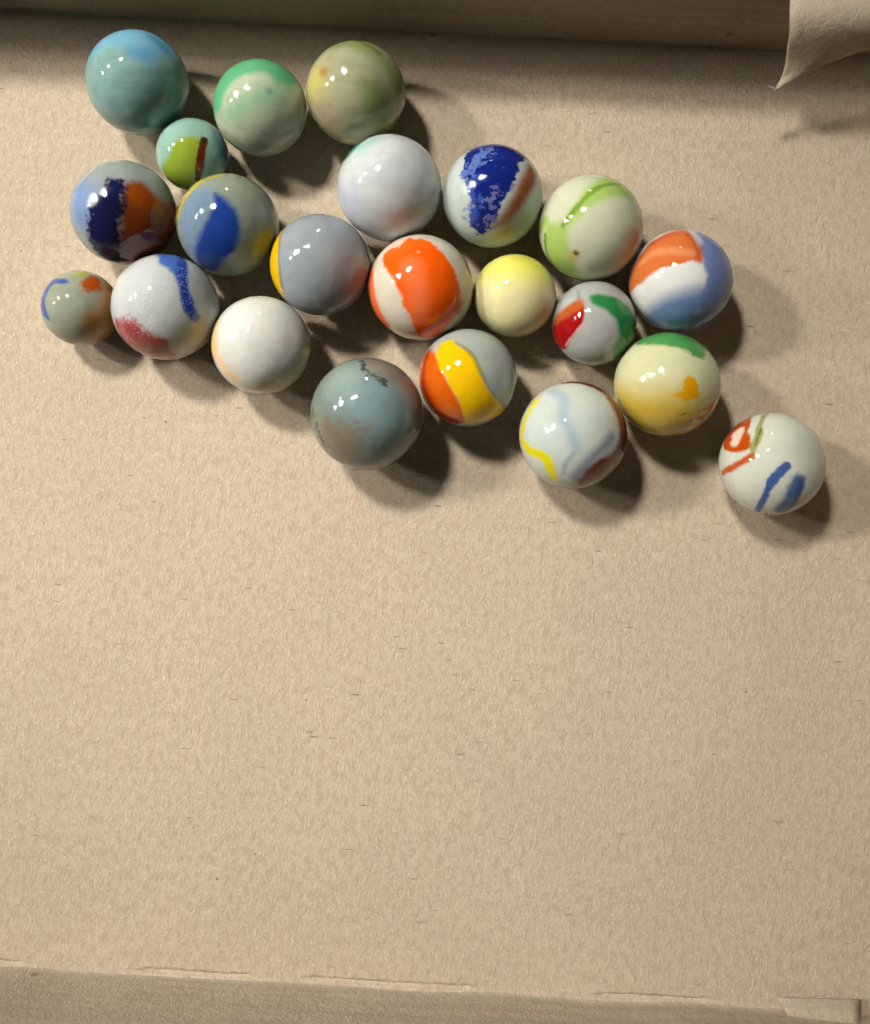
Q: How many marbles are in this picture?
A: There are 22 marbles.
